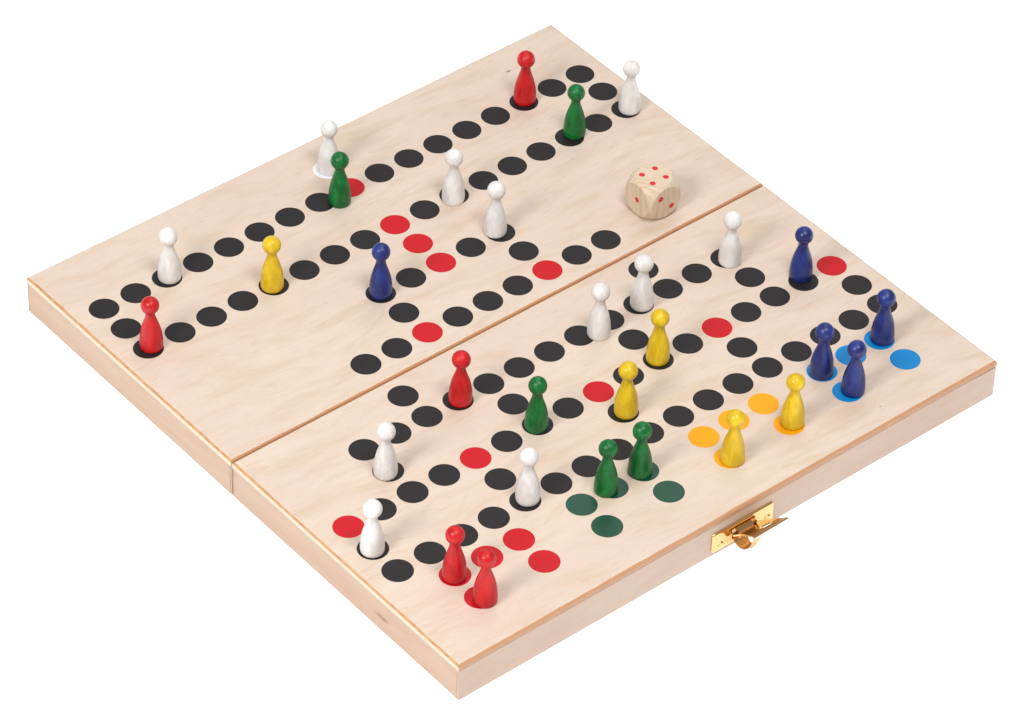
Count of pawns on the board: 31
